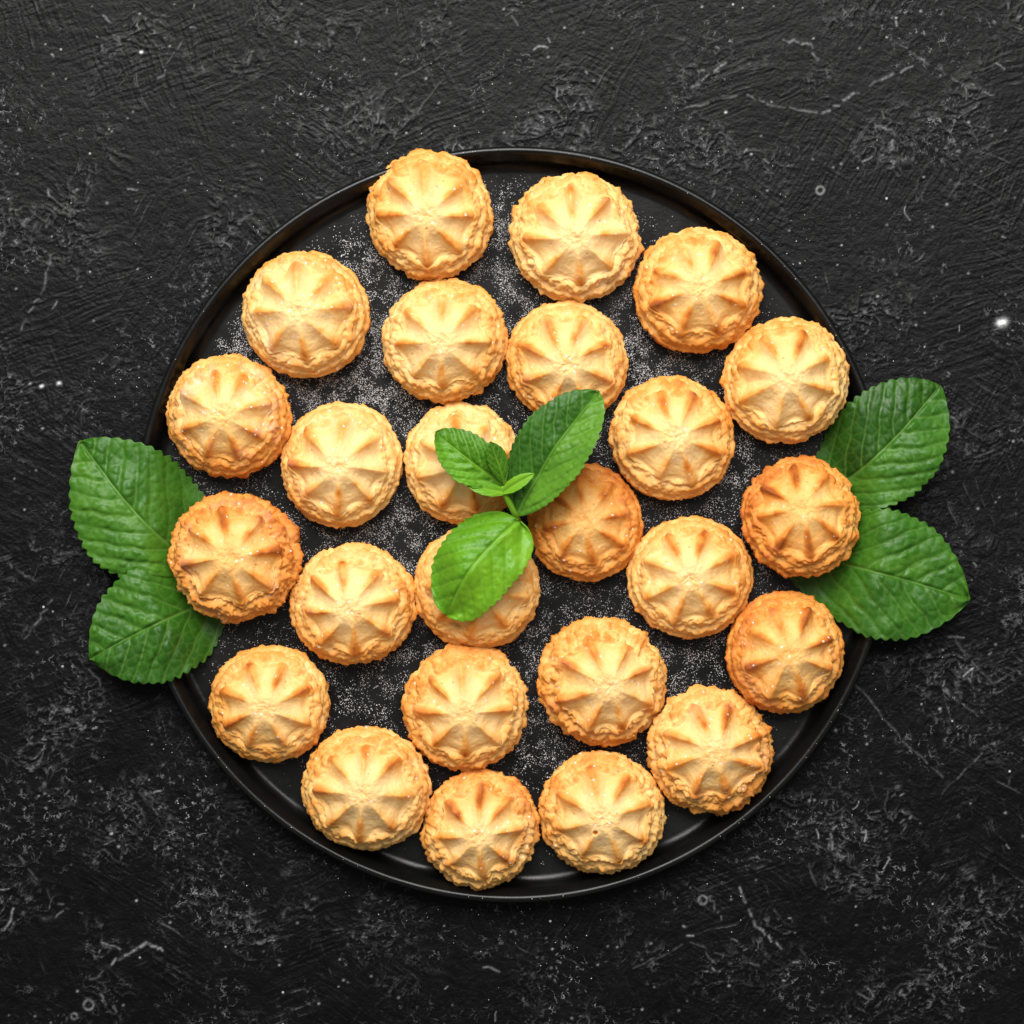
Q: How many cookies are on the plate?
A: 25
